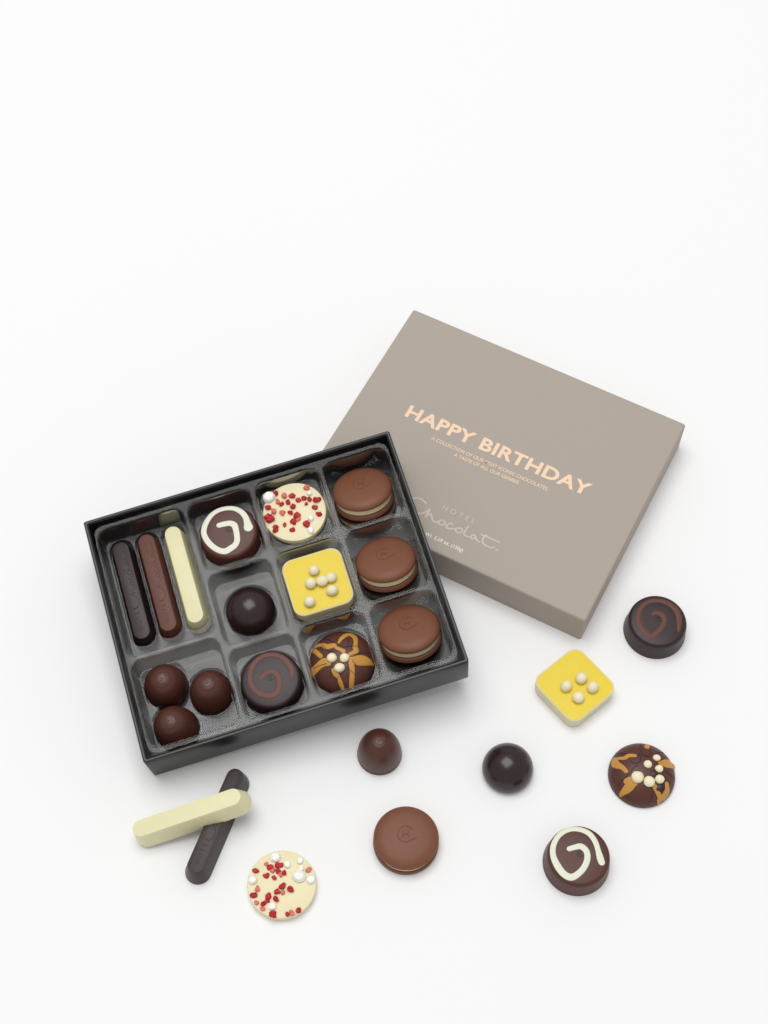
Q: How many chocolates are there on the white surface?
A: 25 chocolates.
